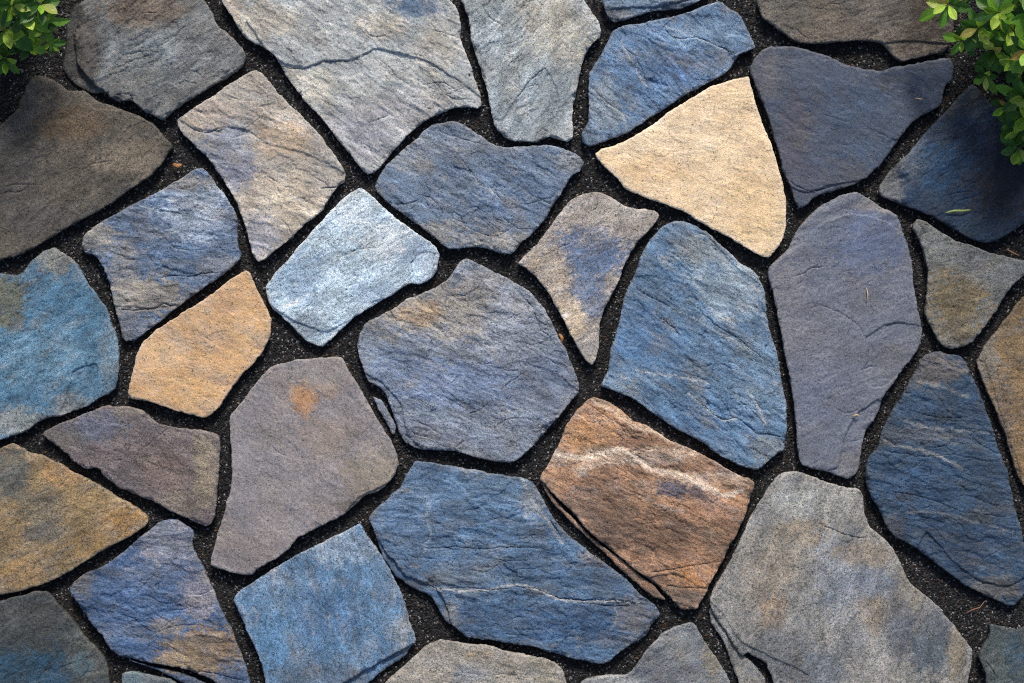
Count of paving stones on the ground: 36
